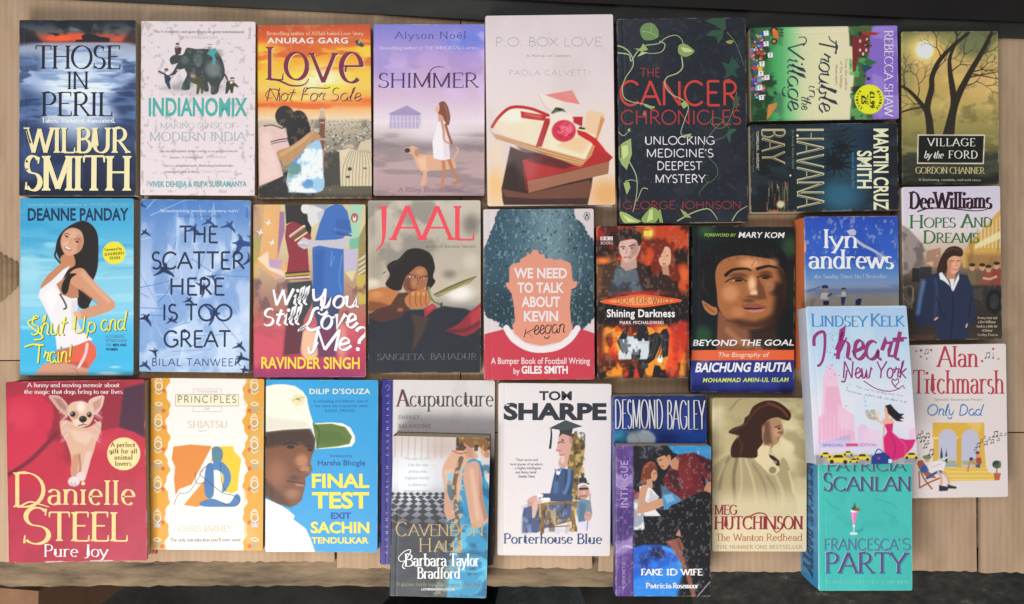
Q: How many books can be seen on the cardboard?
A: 30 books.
